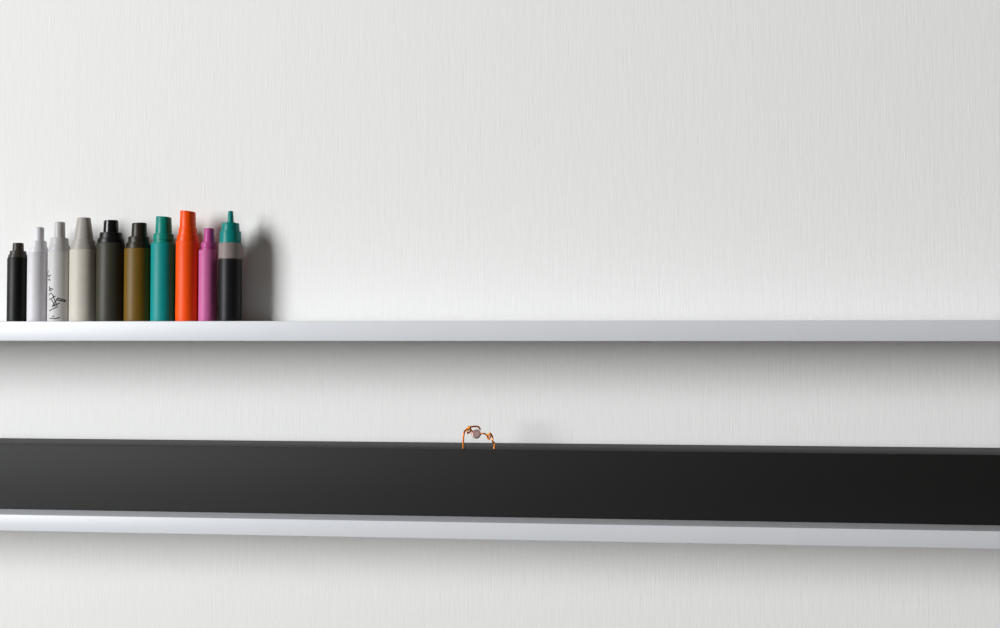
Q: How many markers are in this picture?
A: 10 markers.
